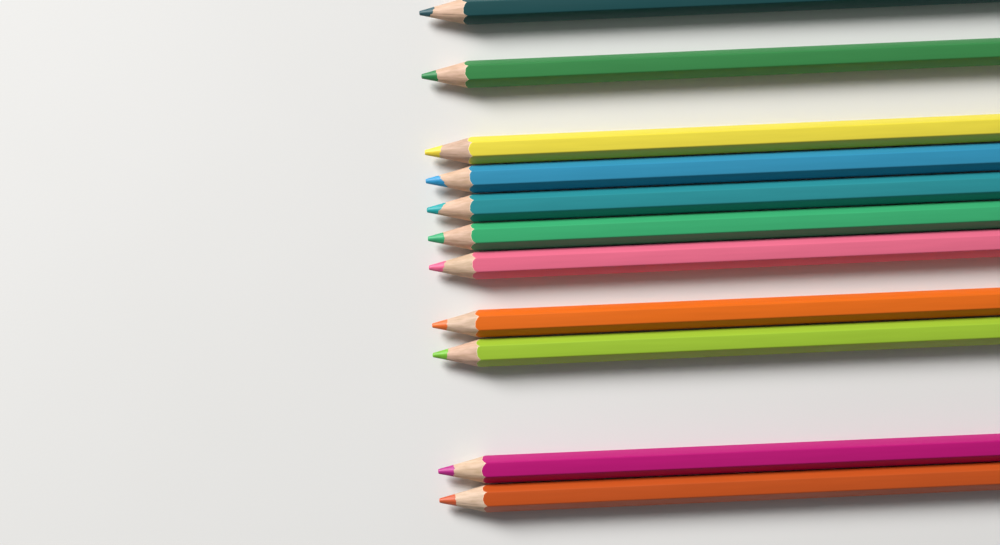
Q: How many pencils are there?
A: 11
